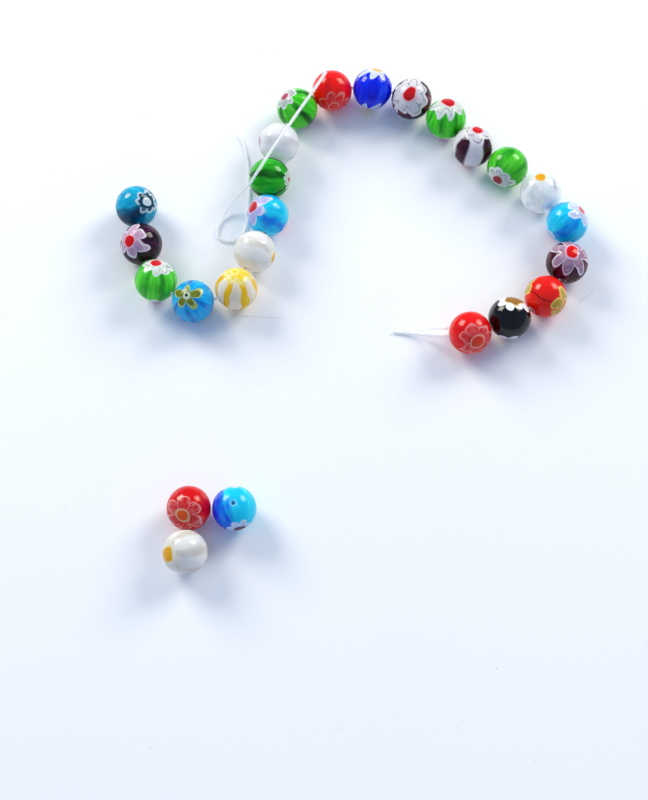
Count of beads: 25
